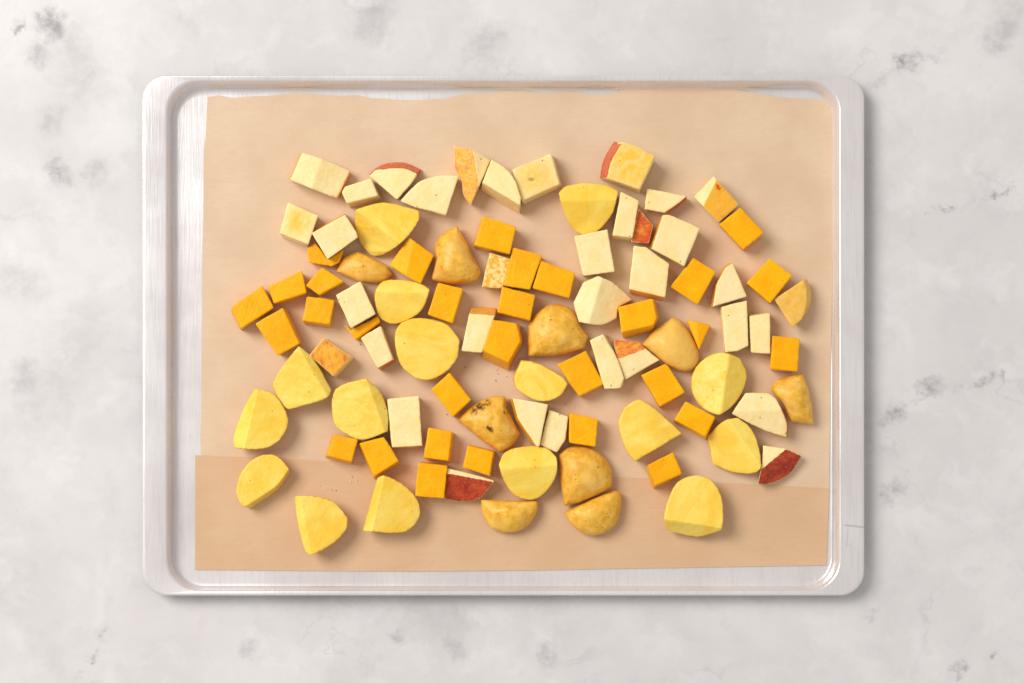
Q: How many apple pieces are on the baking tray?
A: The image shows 34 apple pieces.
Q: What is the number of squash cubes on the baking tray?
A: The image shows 31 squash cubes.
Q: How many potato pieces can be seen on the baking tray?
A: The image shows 26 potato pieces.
